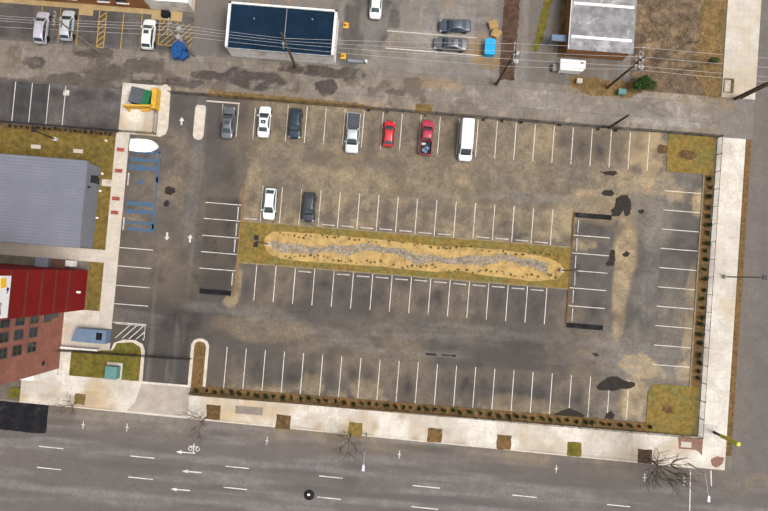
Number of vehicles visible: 15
